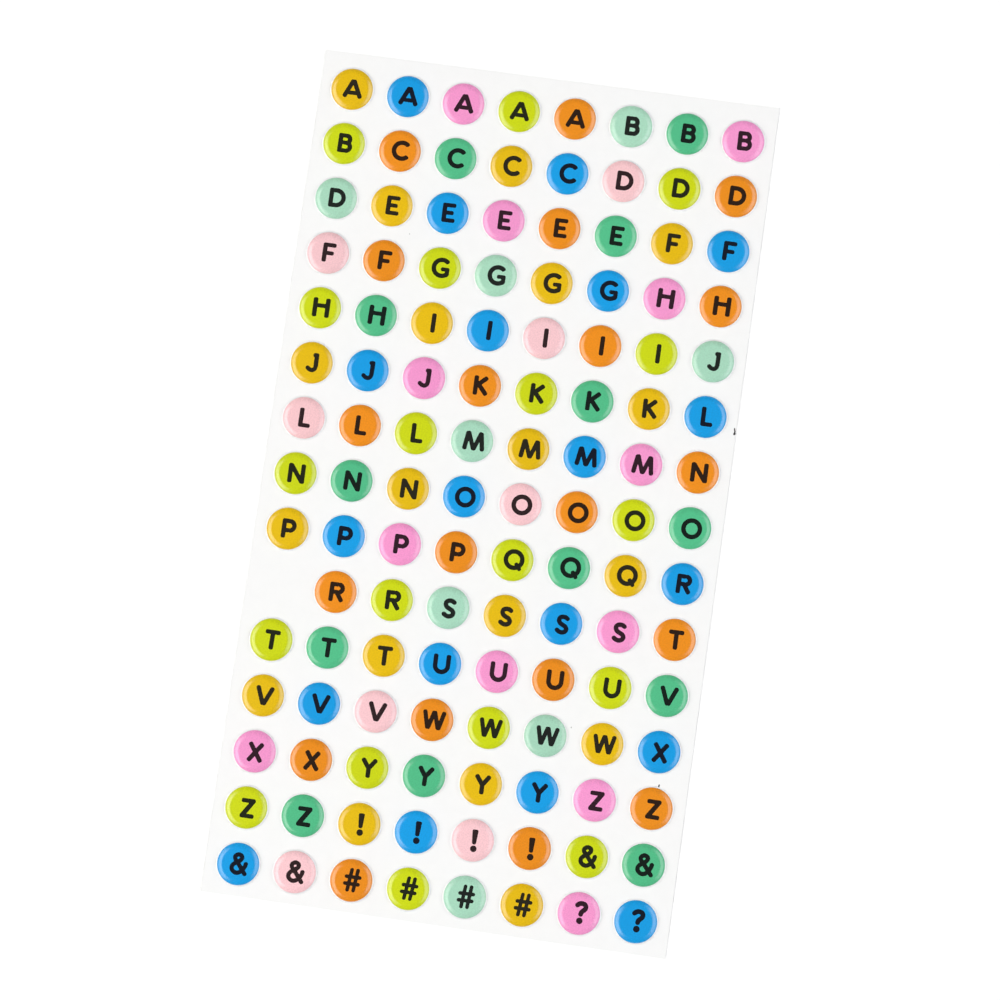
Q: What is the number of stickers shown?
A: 119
